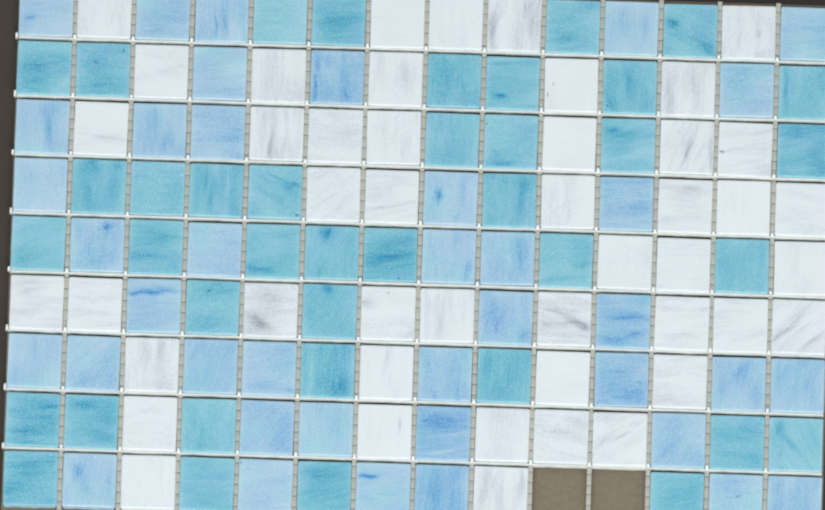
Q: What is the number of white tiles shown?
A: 46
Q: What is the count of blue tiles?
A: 39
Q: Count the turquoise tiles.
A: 39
